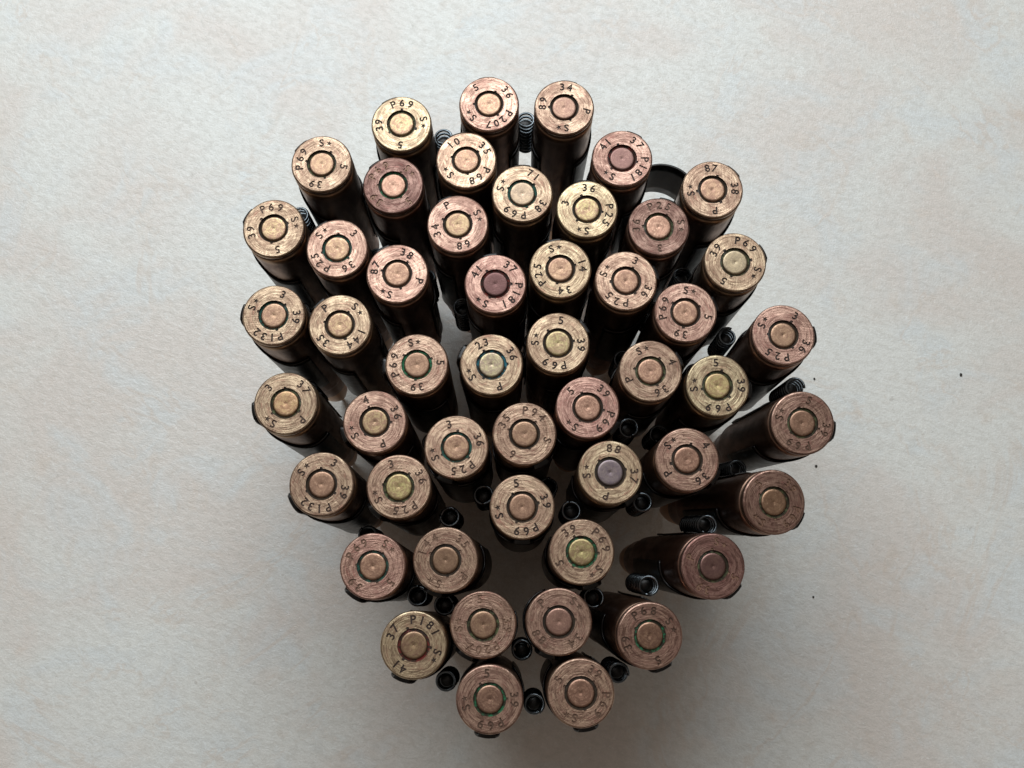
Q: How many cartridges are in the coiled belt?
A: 50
